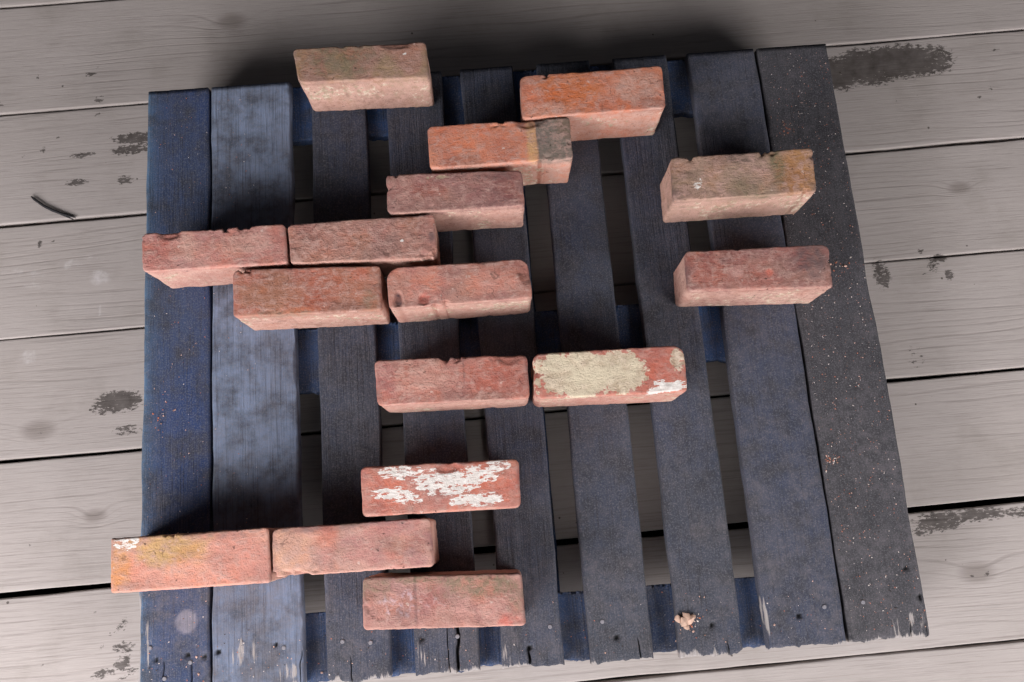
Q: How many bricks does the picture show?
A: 16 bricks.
